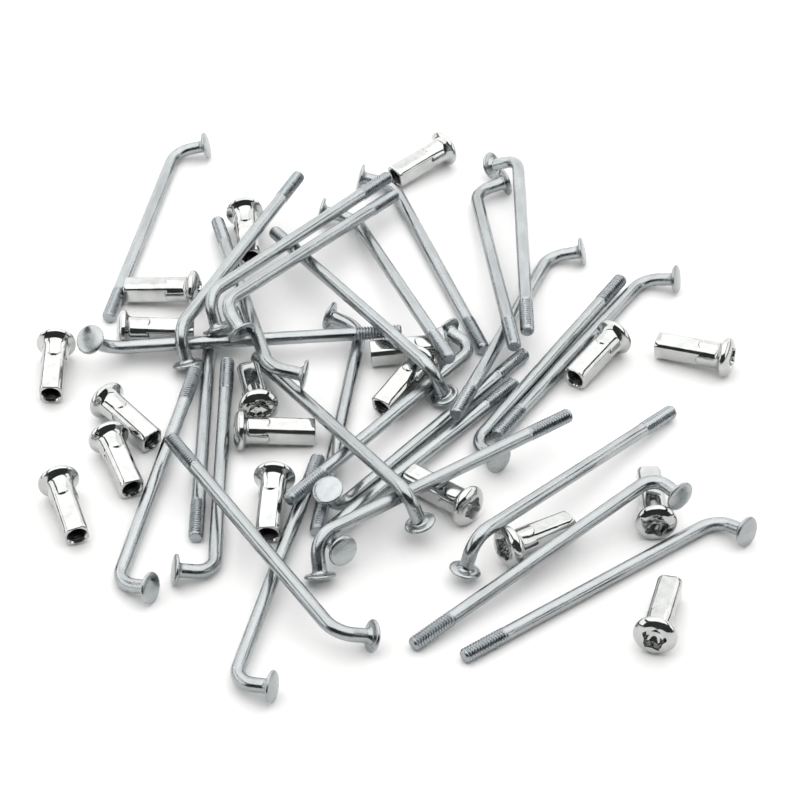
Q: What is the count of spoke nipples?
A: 19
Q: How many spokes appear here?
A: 28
